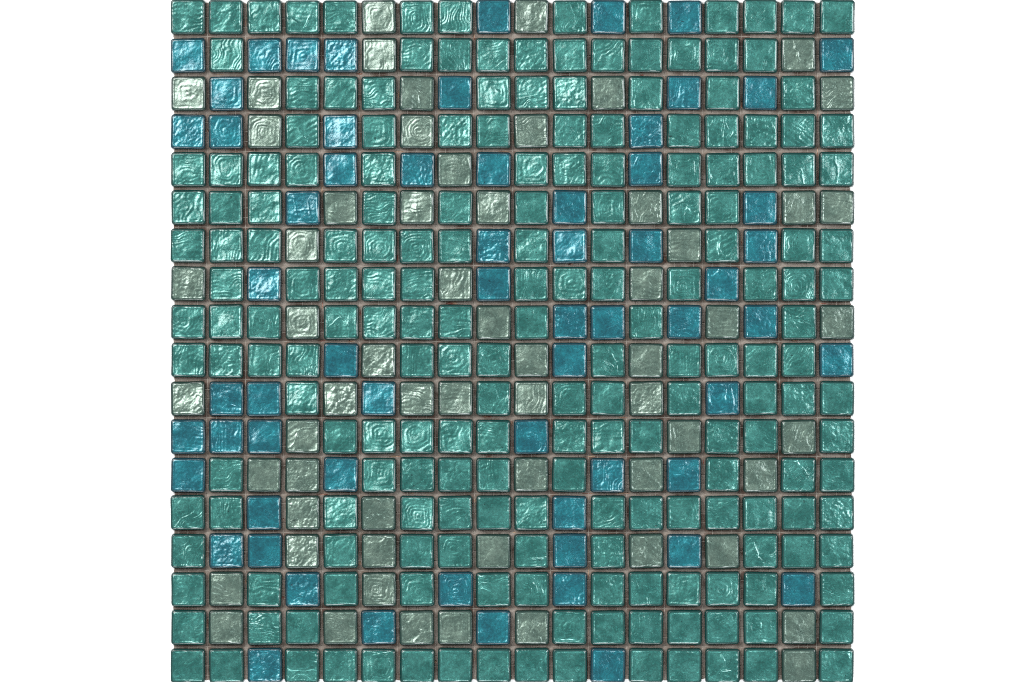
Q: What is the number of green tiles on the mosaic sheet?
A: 200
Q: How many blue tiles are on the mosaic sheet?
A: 63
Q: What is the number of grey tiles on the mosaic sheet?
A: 61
